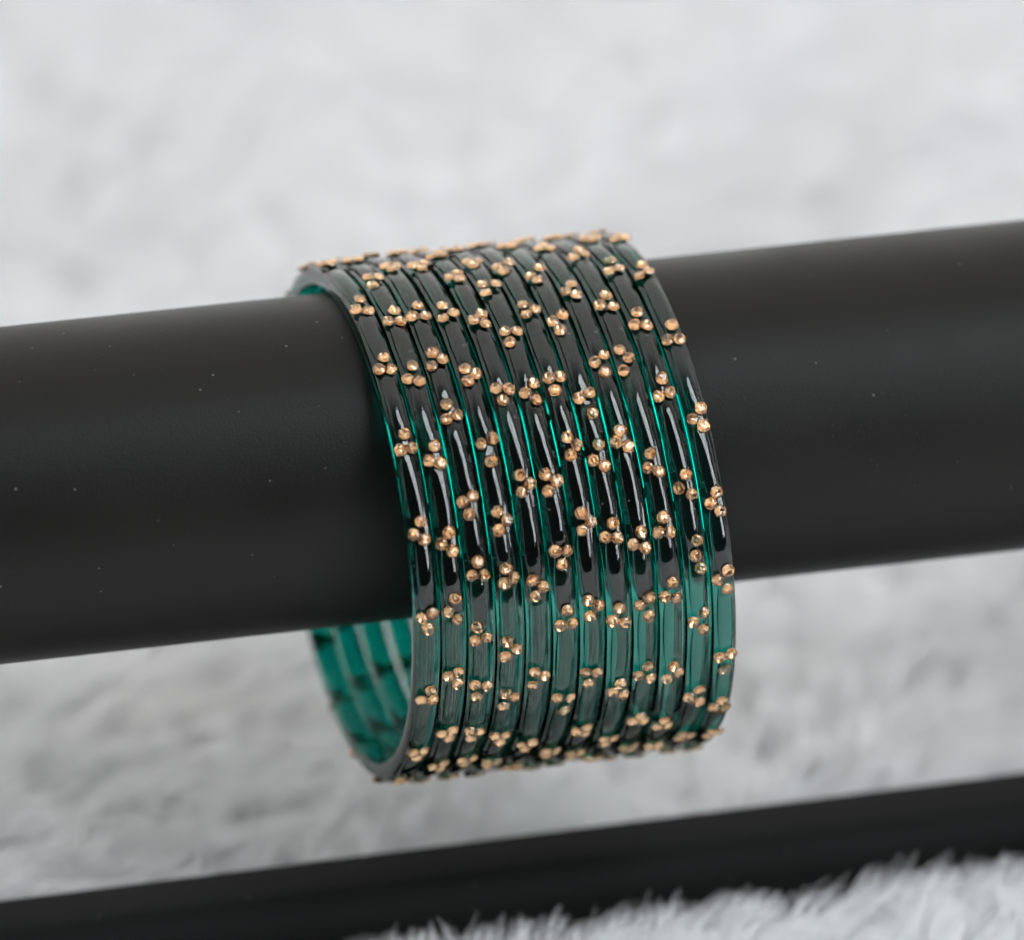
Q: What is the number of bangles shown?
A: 12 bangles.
